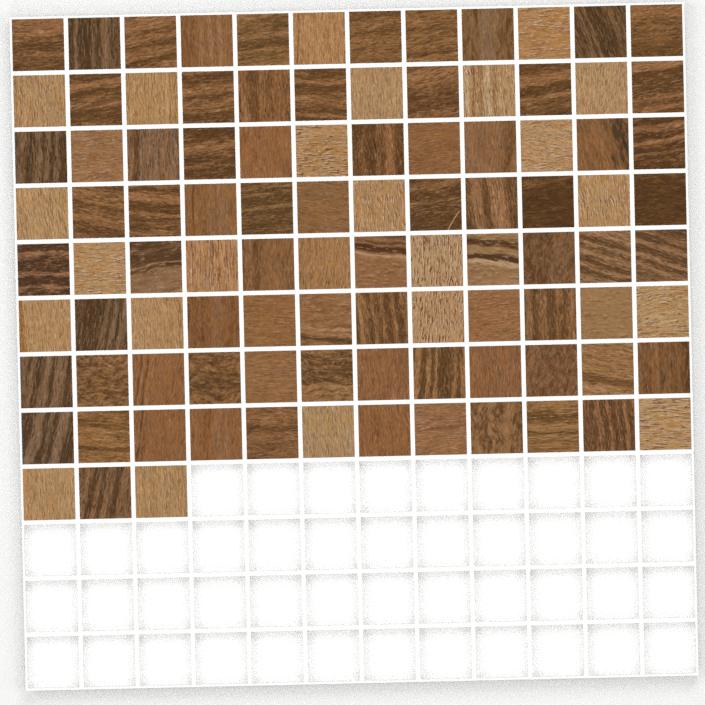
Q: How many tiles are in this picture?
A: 99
